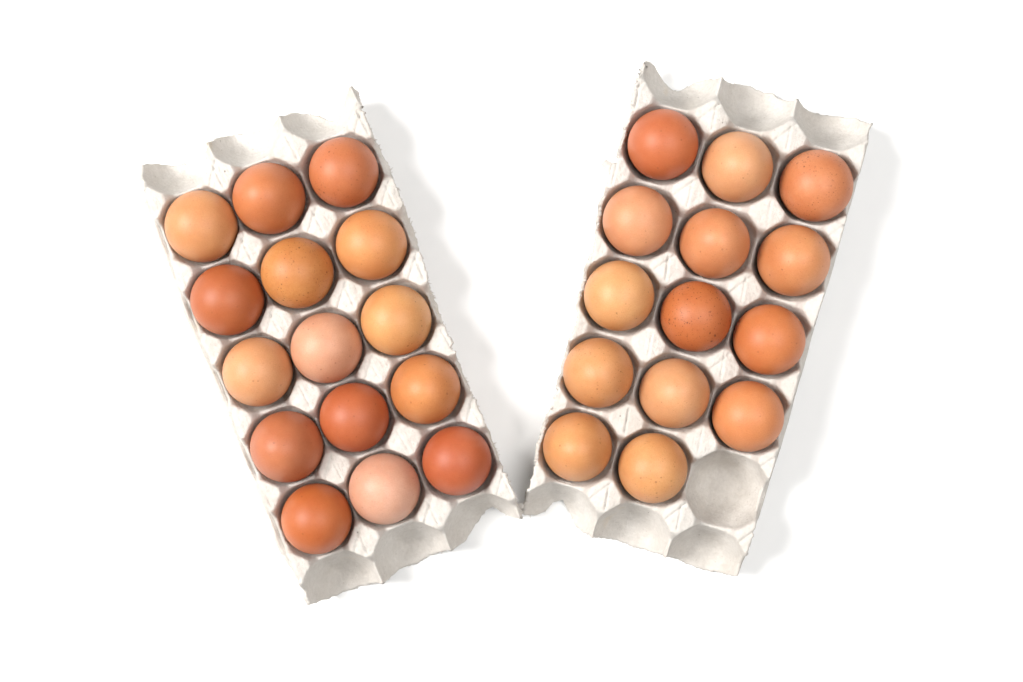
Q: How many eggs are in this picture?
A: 29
